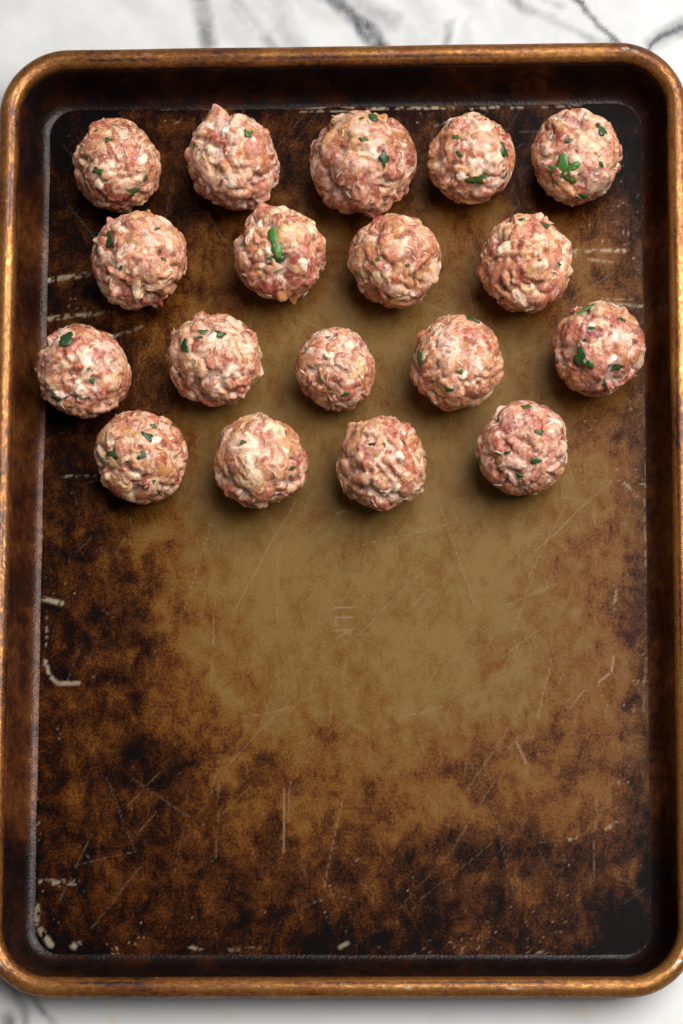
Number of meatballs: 18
